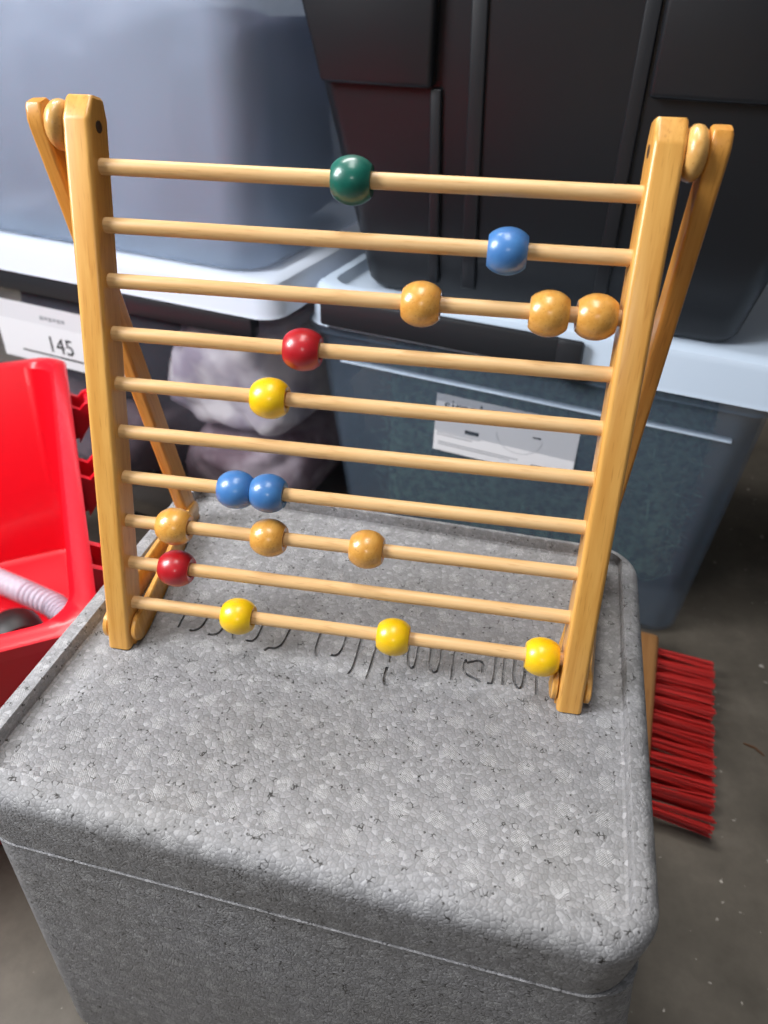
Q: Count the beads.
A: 16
